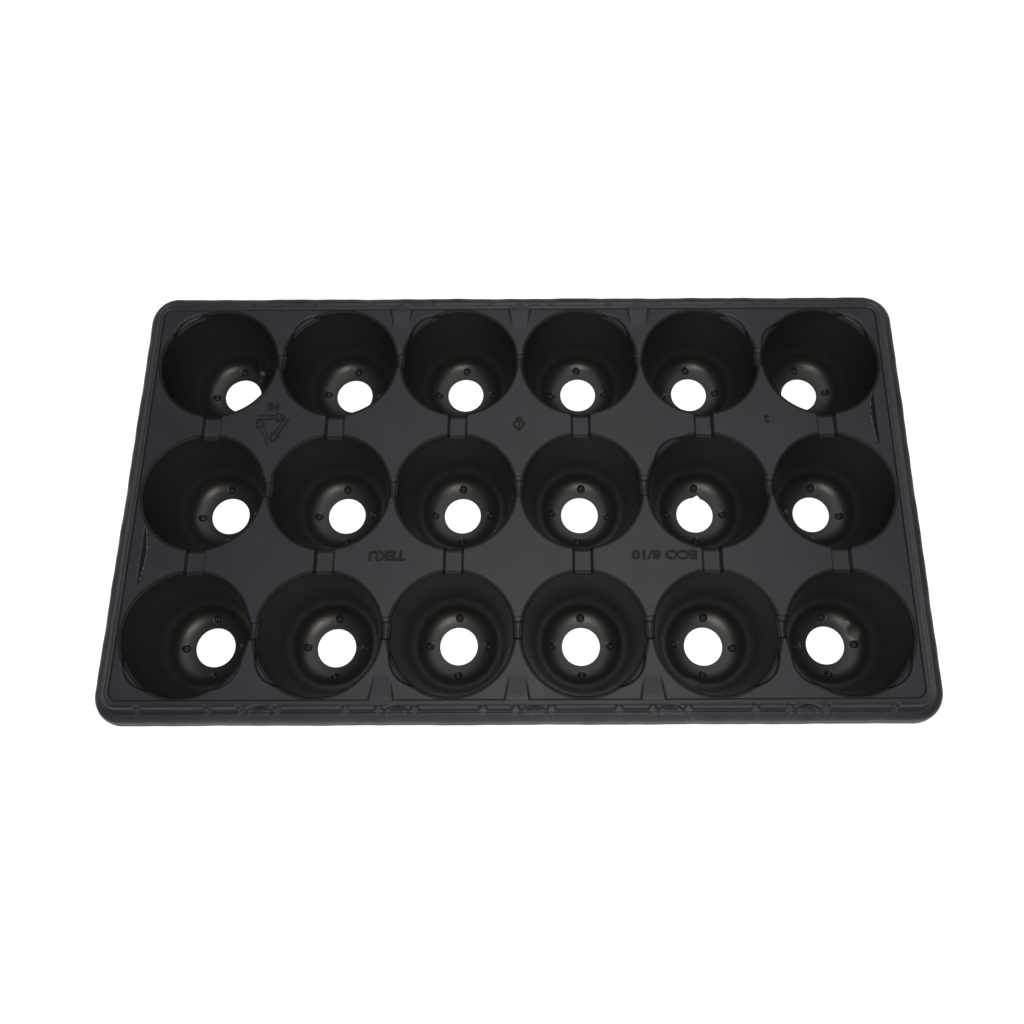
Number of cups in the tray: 18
